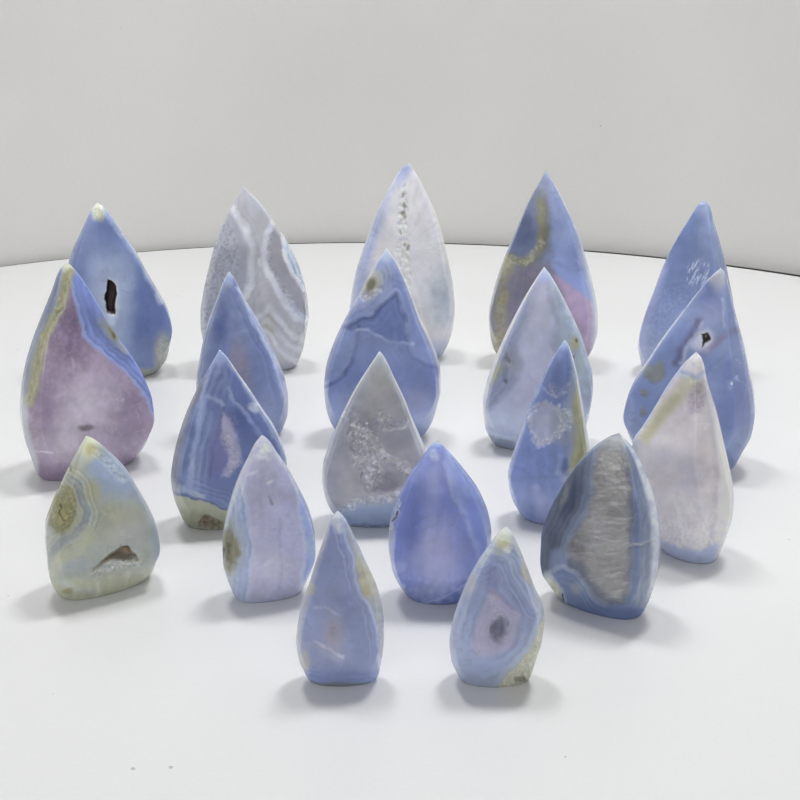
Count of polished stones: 20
